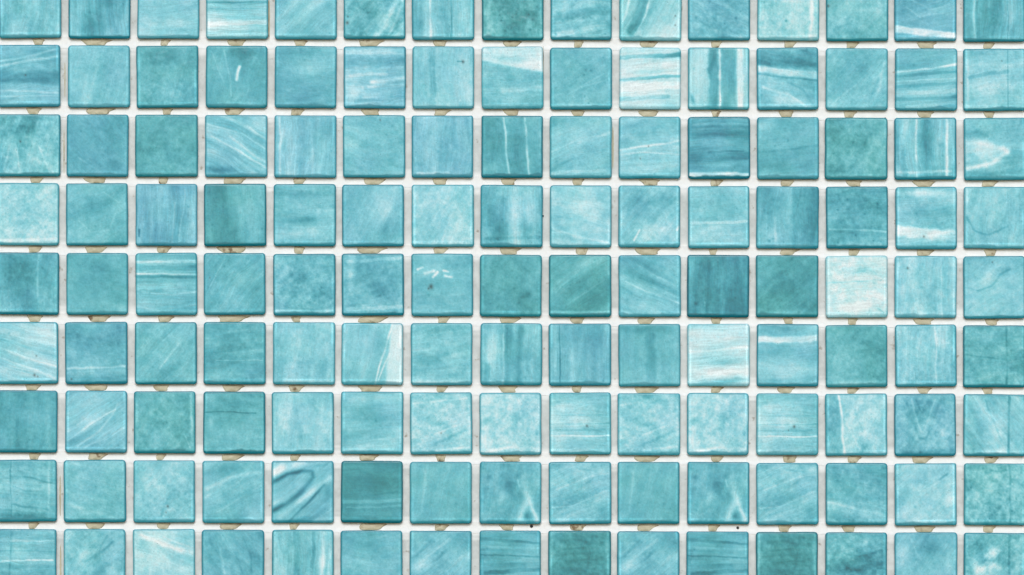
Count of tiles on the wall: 135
